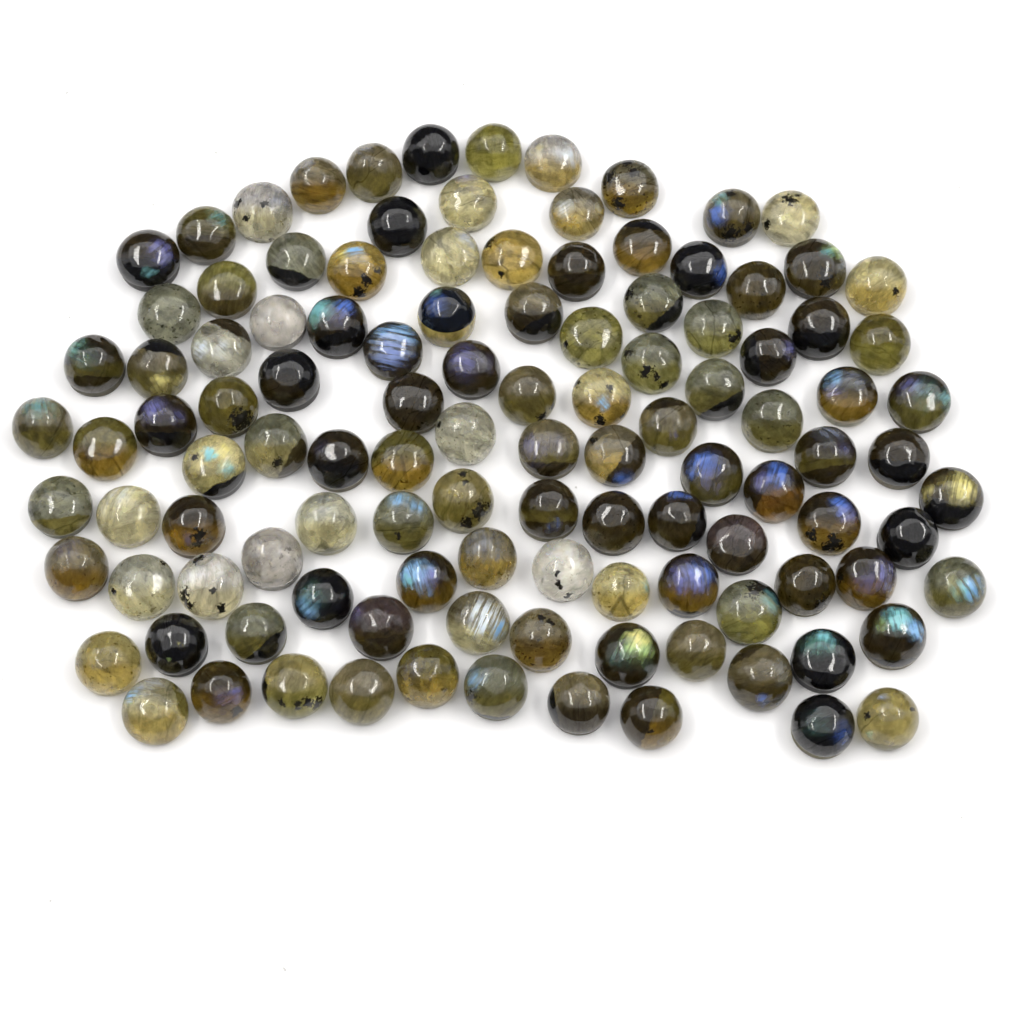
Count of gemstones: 114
